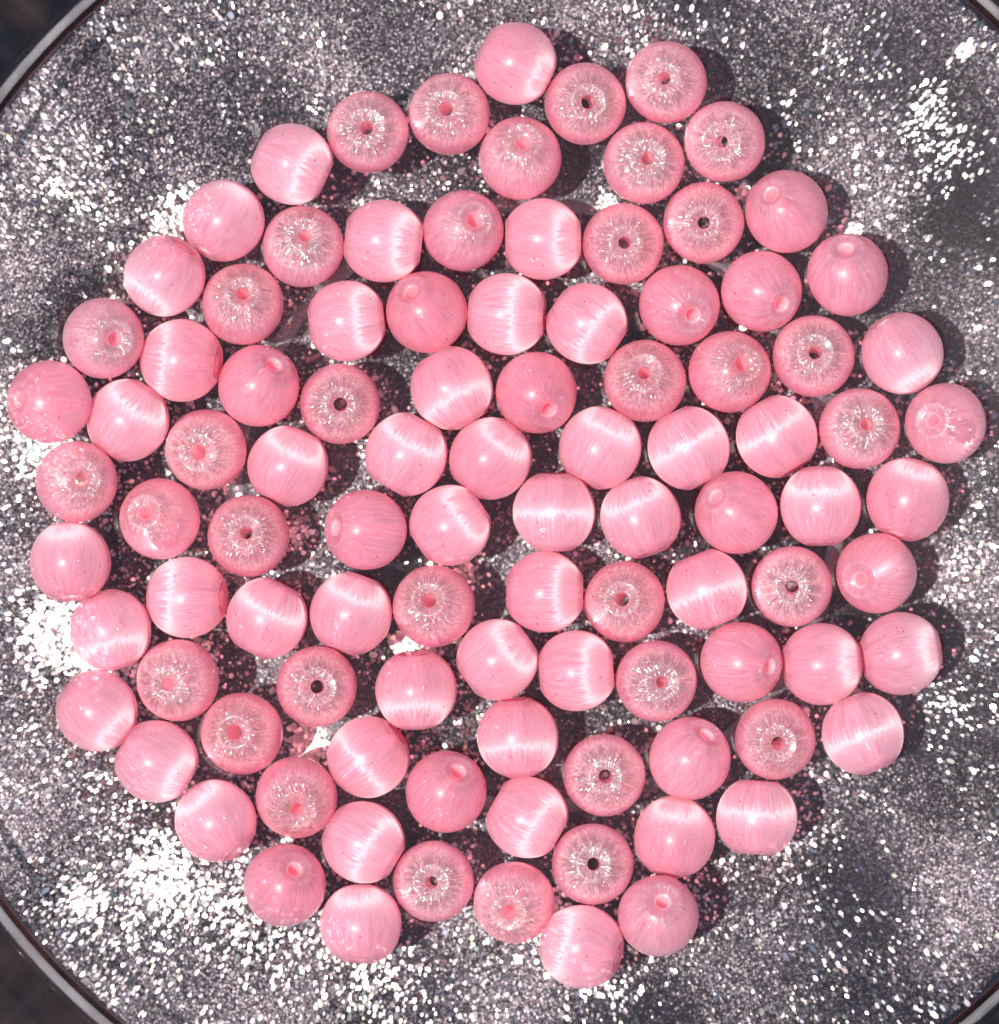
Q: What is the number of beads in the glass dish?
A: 100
